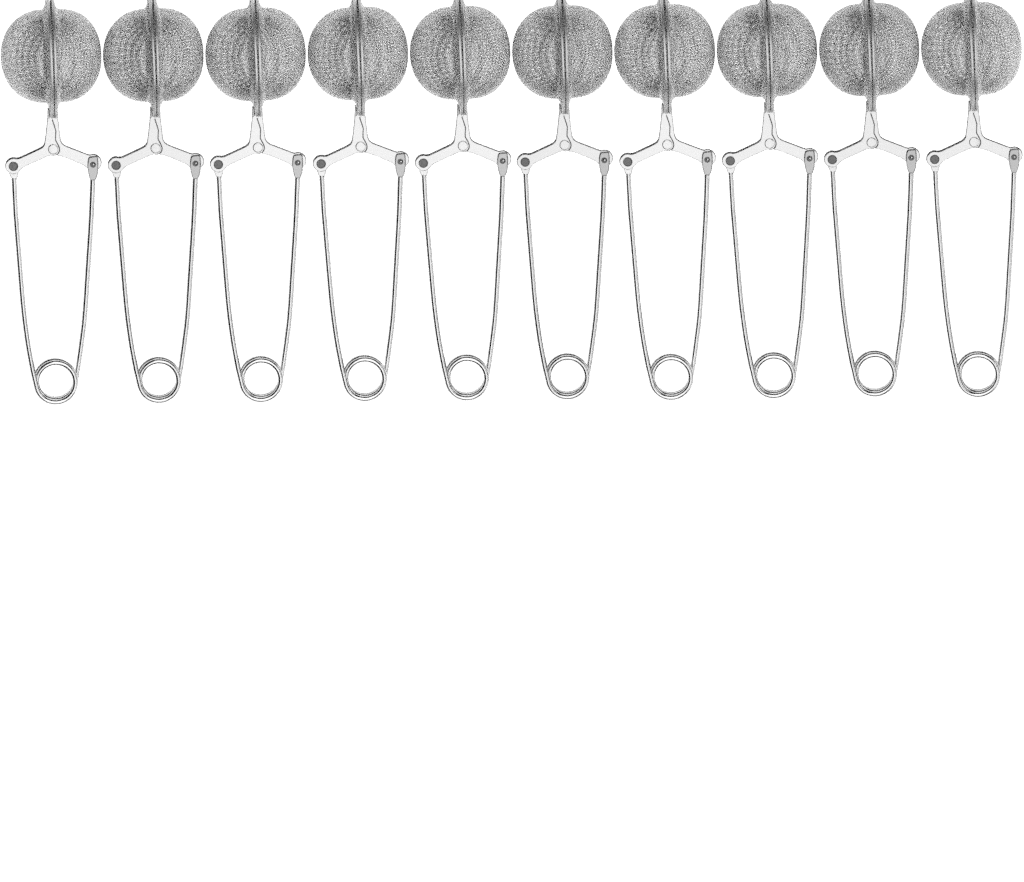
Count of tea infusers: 10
